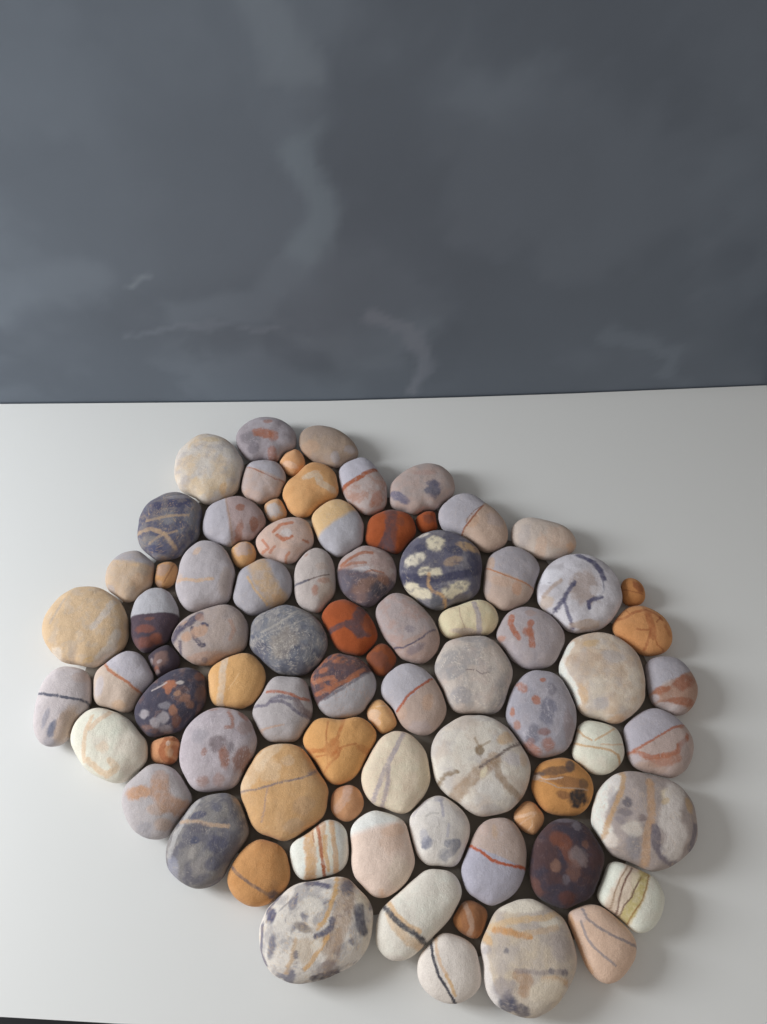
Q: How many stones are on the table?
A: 79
